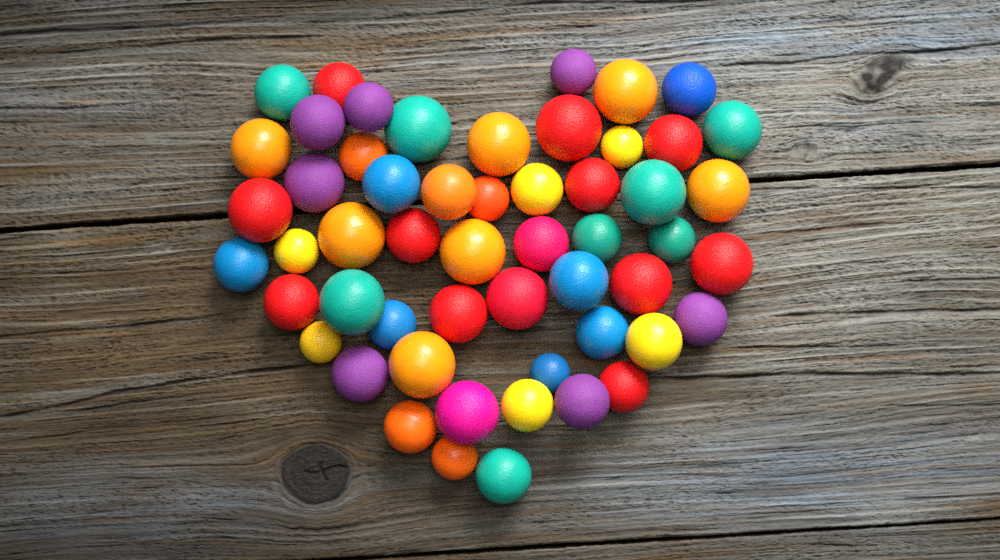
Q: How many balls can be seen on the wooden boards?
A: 54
